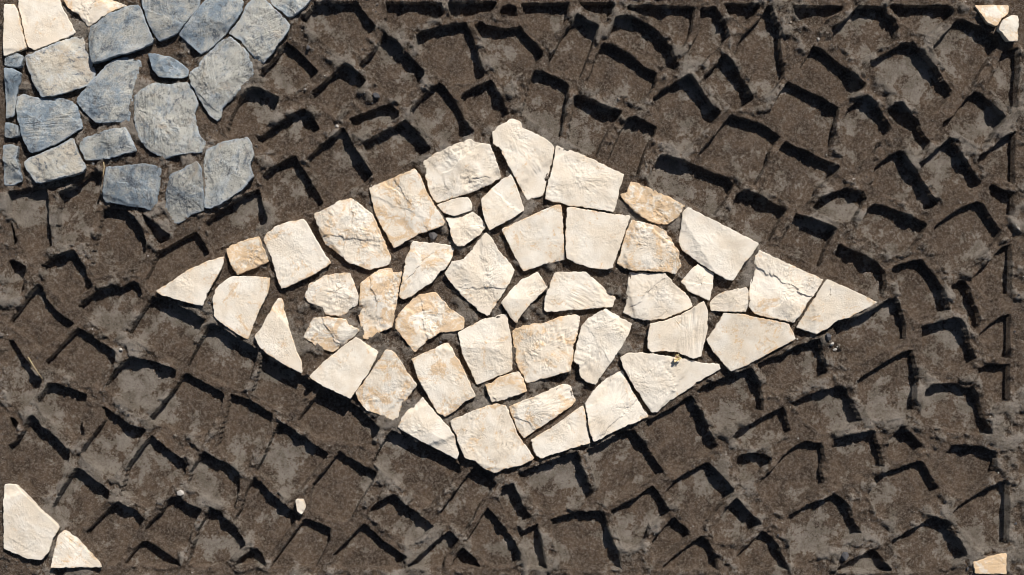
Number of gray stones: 20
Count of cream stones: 55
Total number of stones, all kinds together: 75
